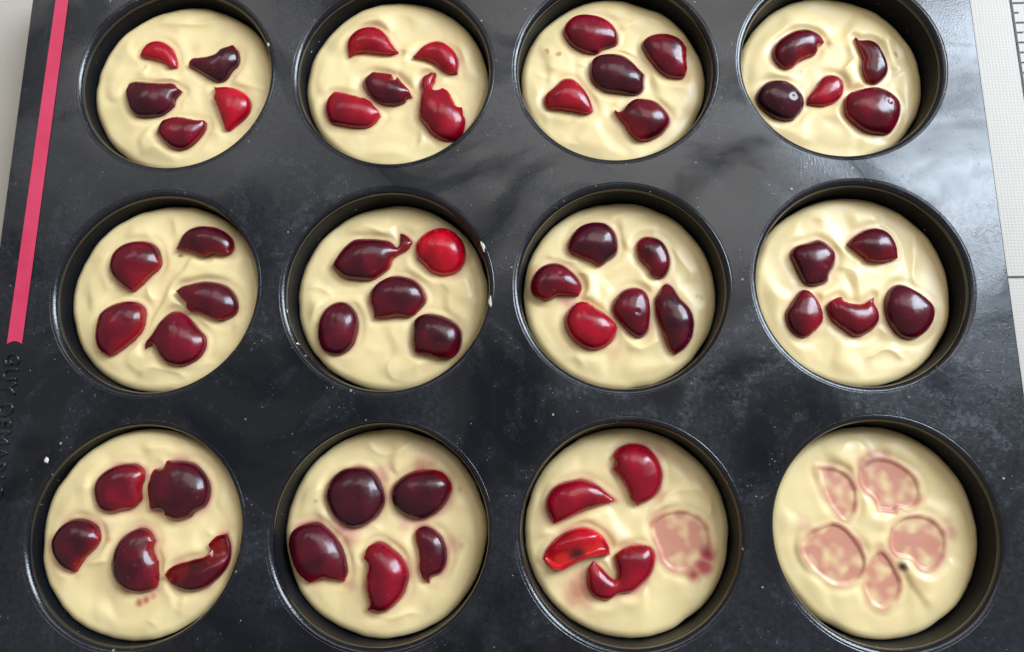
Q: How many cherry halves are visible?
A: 55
